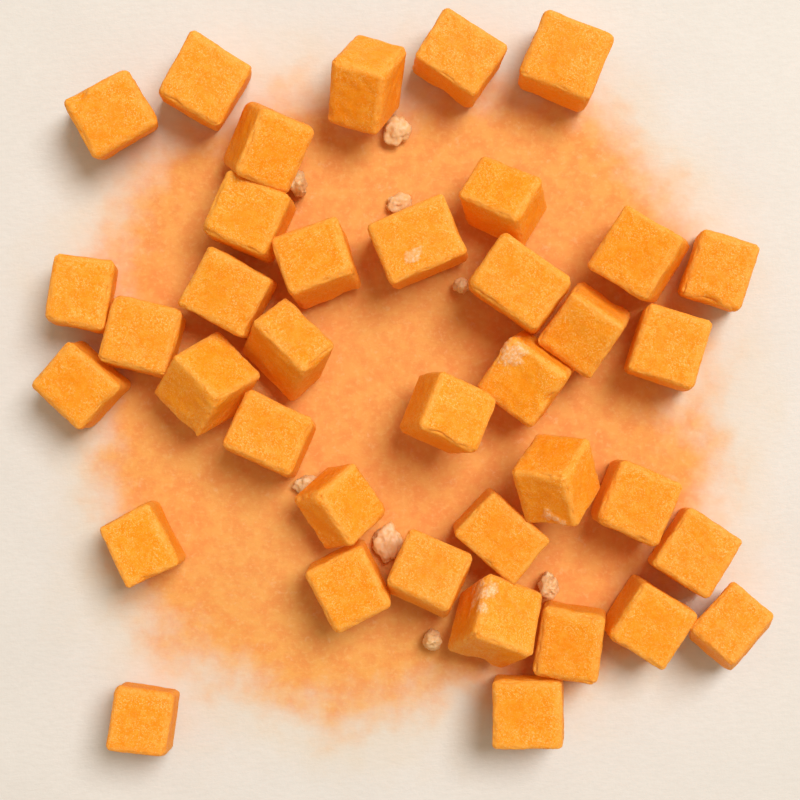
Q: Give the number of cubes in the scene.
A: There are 38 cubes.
